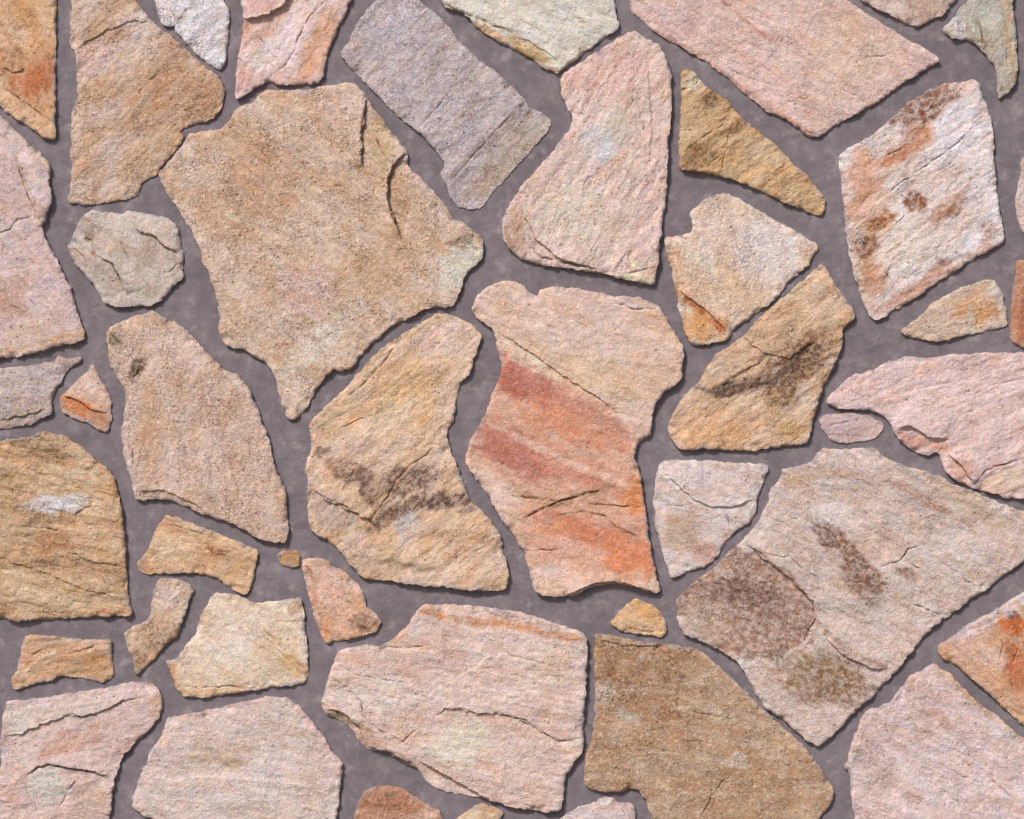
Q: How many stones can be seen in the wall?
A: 46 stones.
